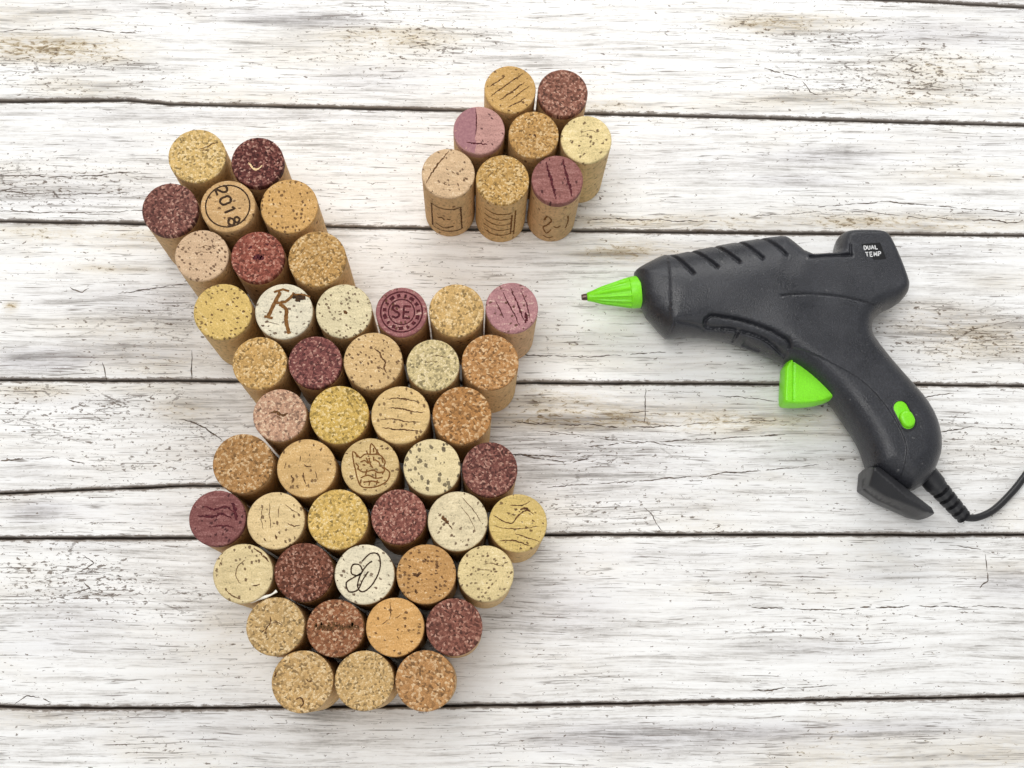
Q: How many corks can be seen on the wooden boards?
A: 54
